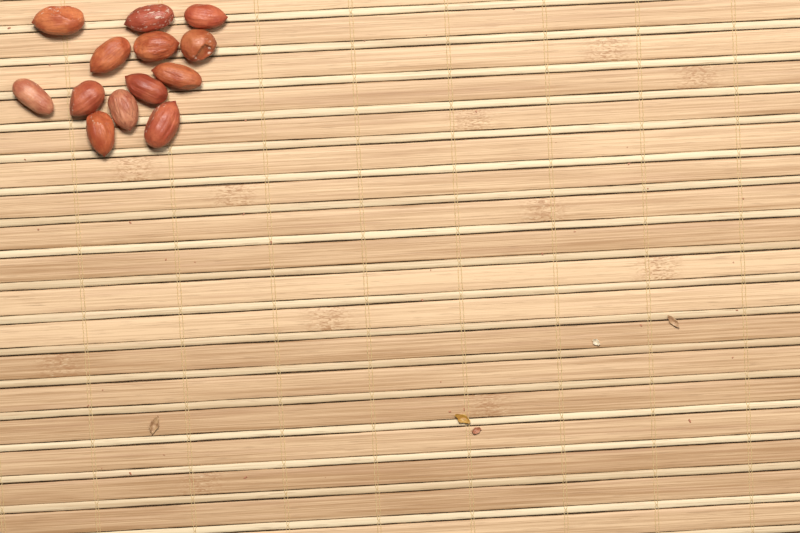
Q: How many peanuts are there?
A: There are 13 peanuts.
